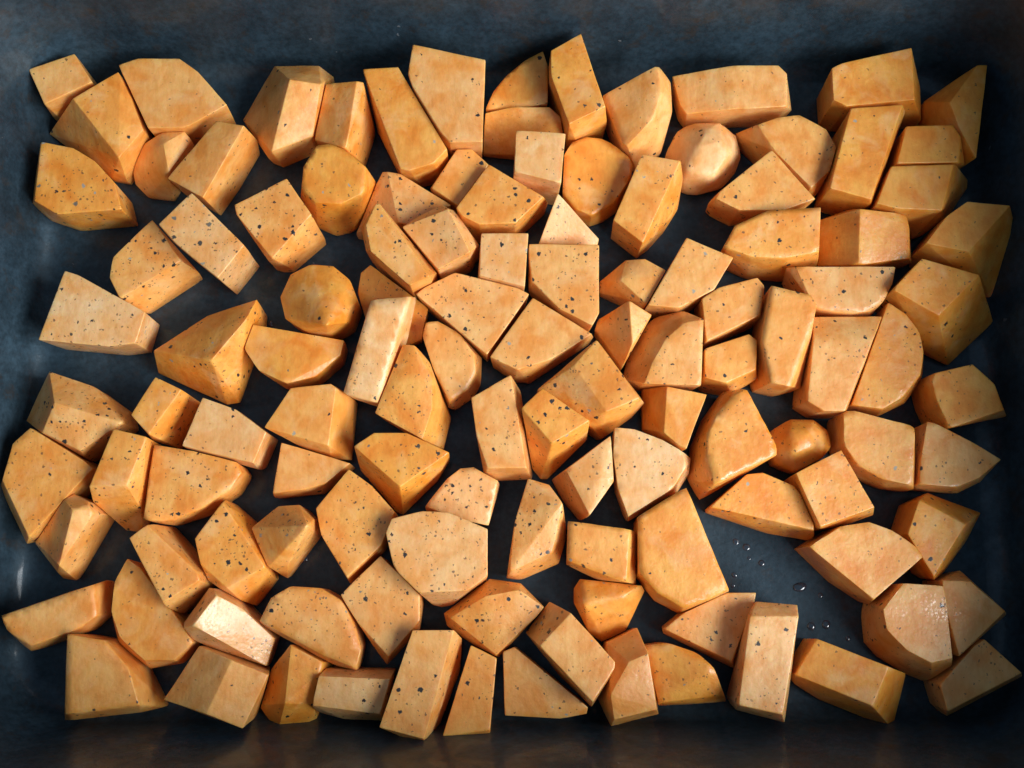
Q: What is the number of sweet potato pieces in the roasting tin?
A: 119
